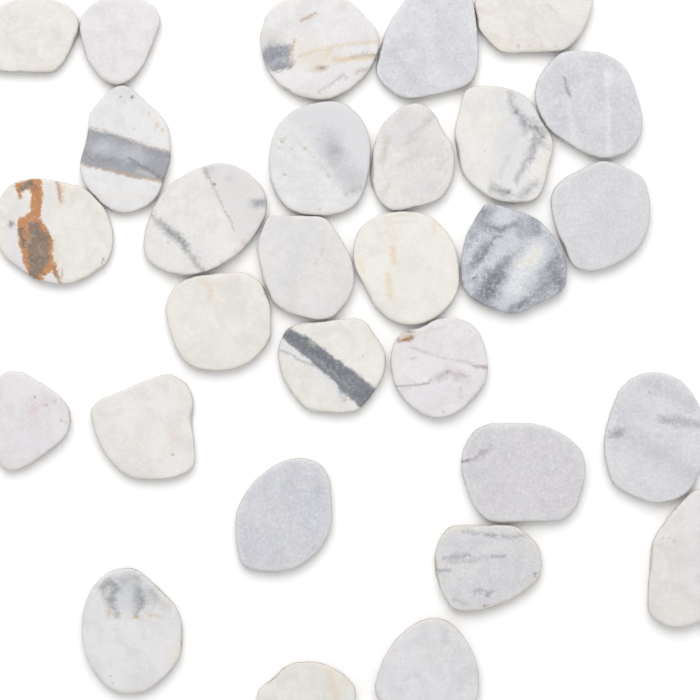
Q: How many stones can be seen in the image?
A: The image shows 29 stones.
